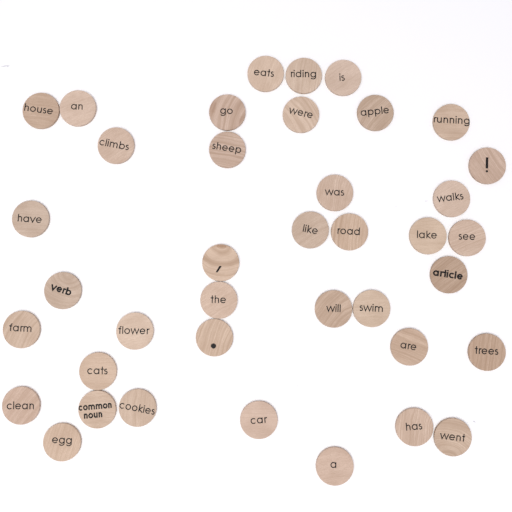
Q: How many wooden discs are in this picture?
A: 39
